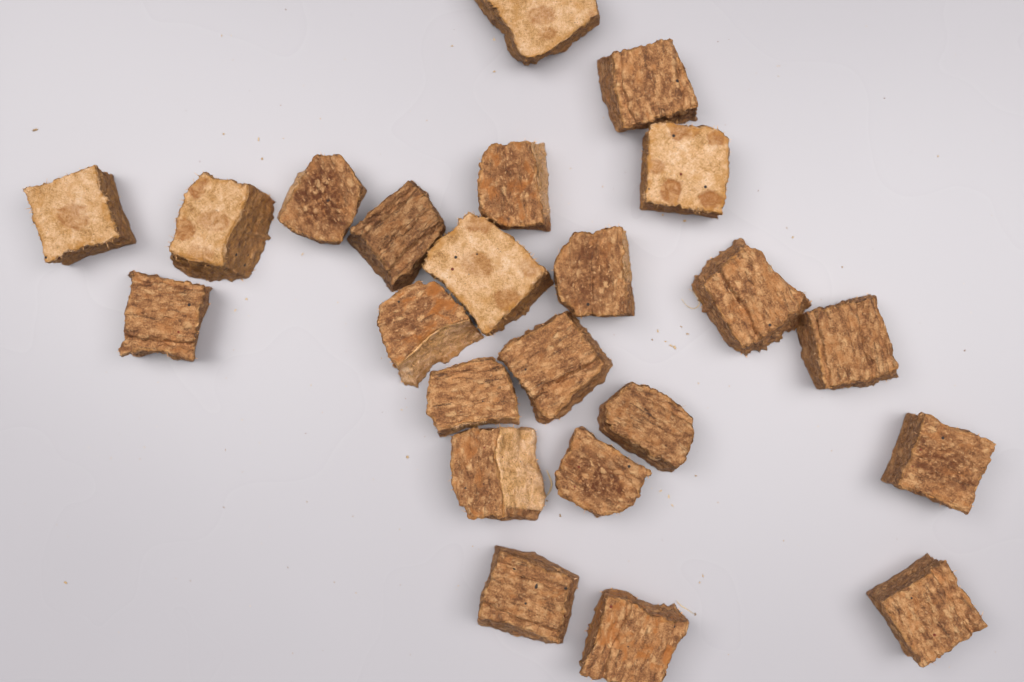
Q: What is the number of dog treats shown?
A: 23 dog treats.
